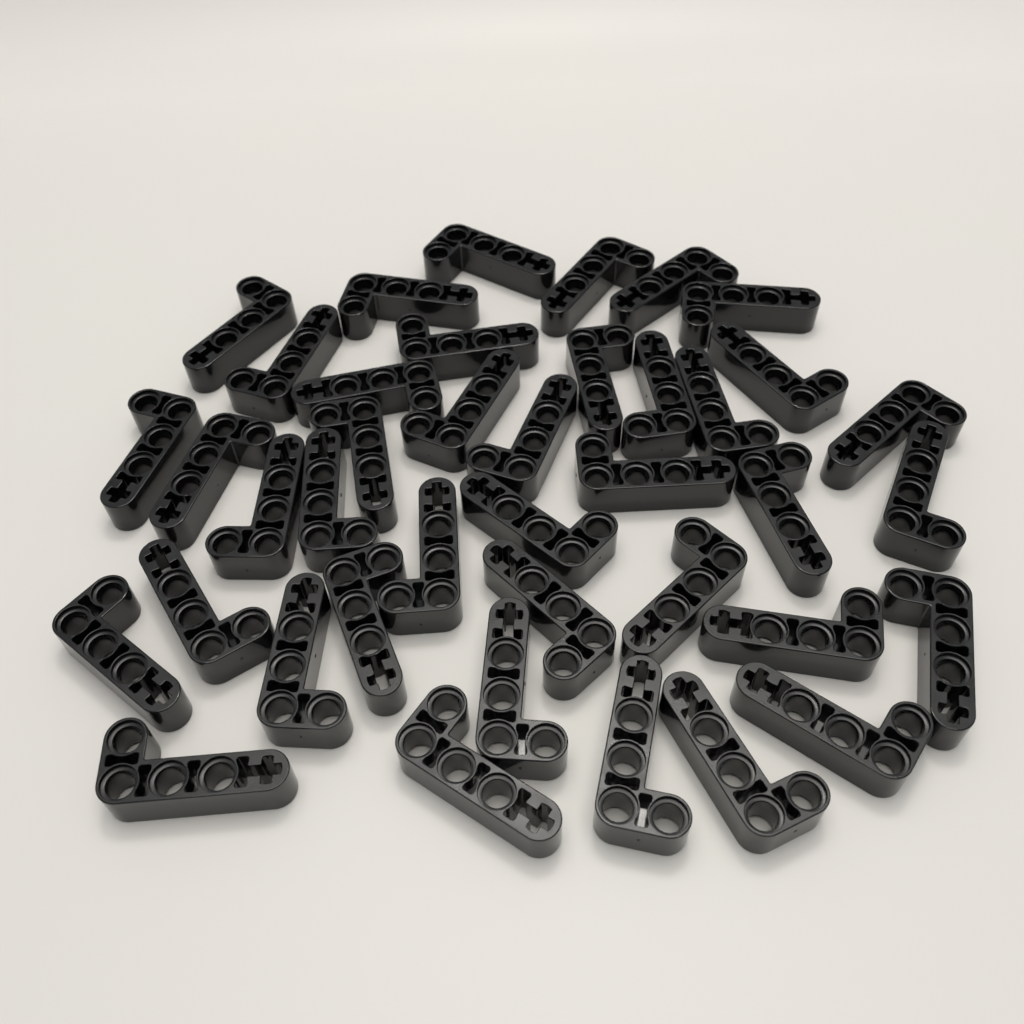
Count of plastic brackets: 40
